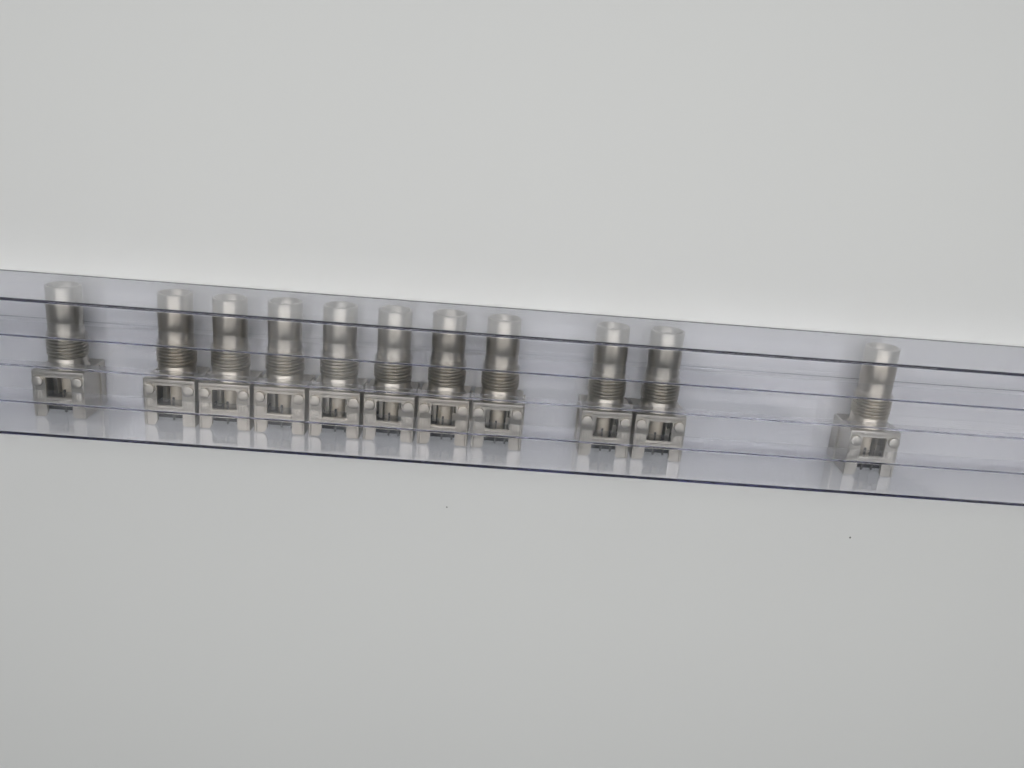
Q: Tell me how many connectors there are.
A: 11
